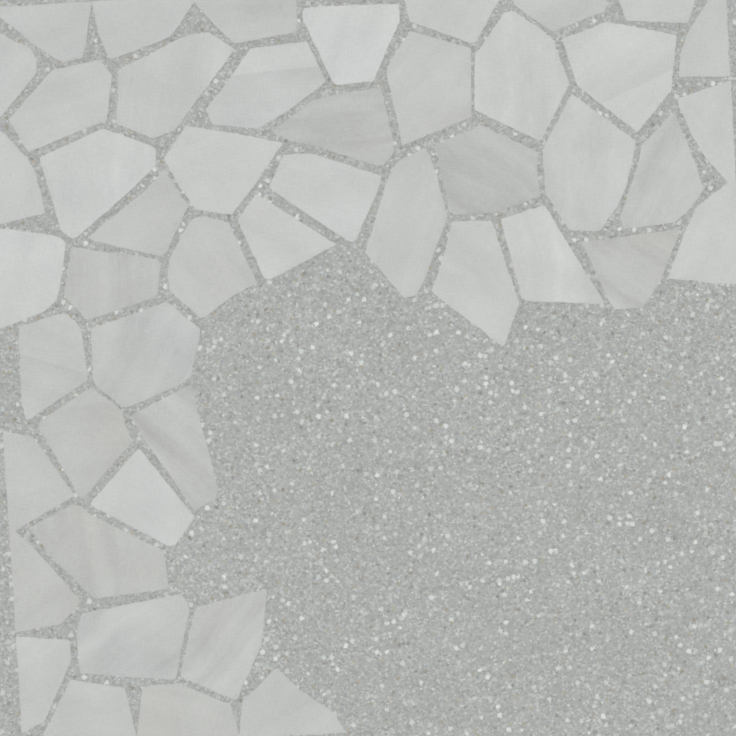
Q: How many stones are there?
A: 48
